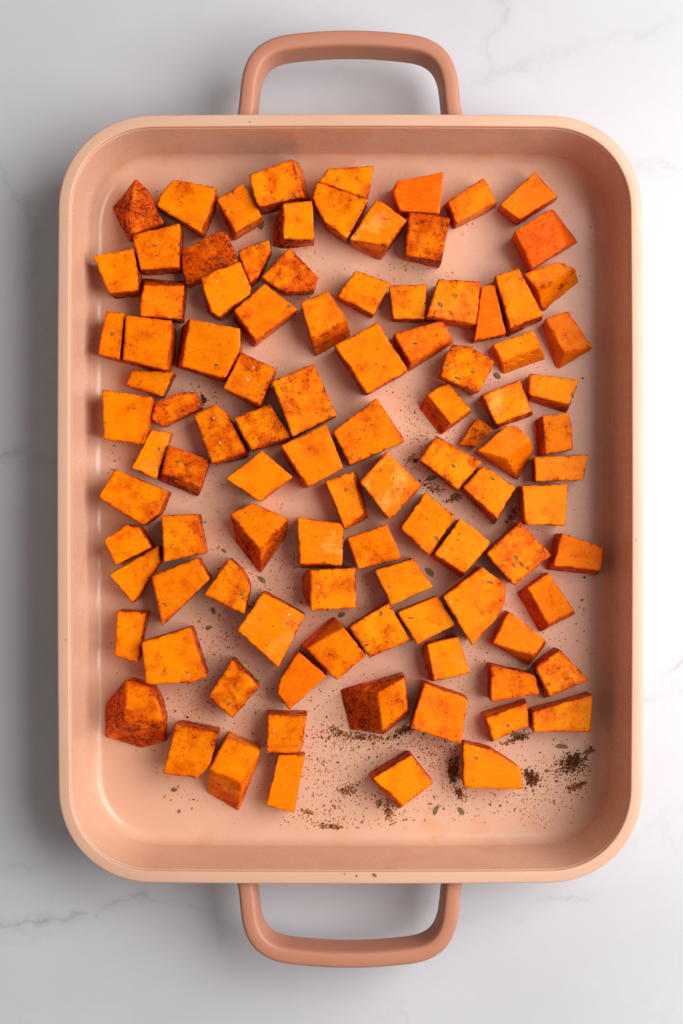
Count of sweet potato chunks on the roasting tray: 100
